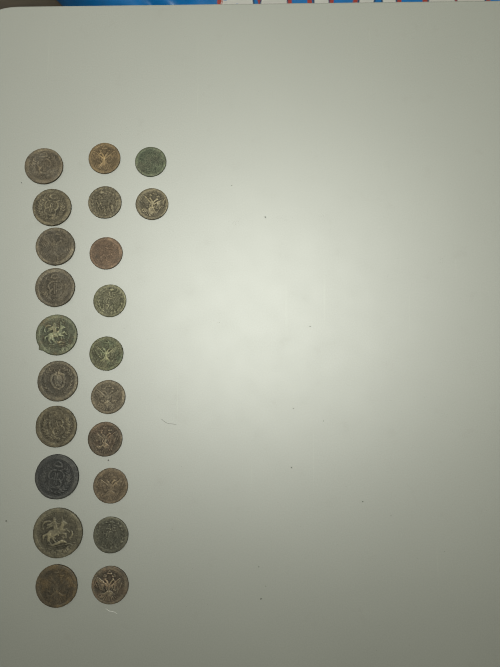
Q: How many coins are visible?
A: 22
